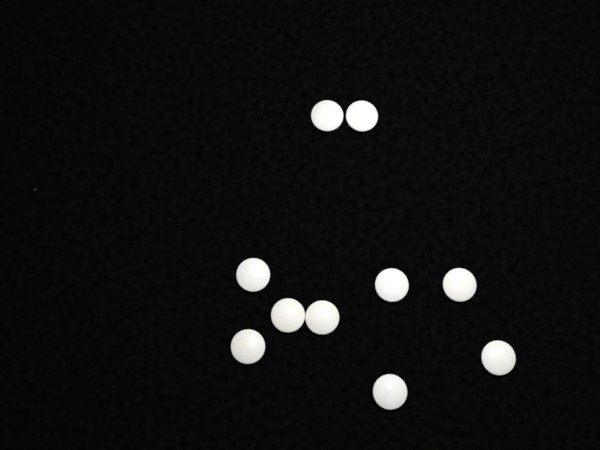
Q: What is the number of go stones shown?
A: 10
